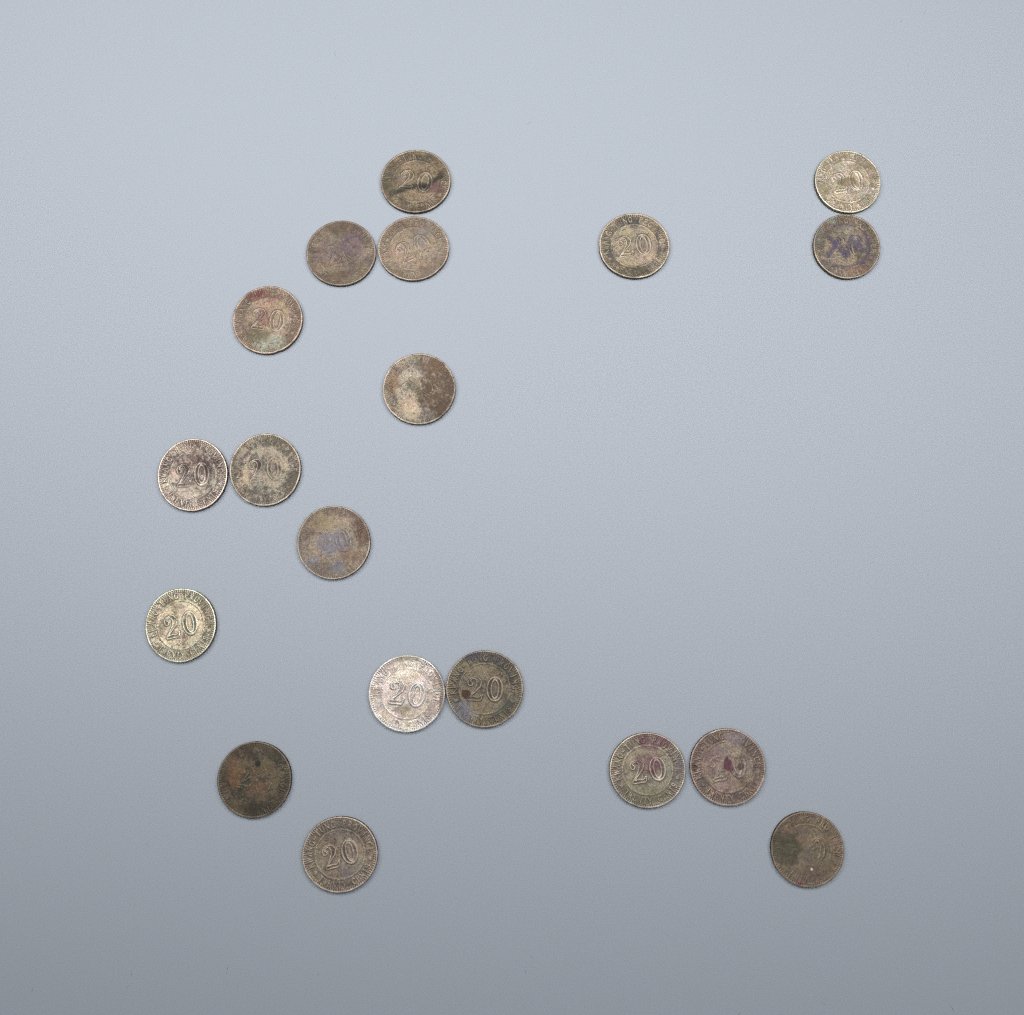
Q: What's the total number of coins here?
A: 19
